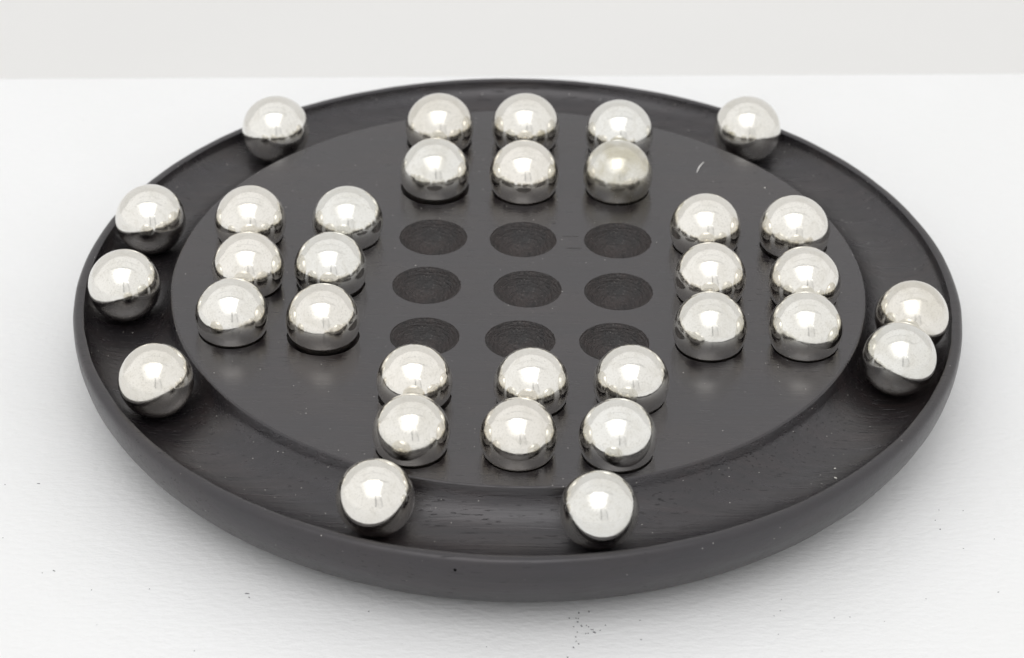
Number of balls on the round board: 33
